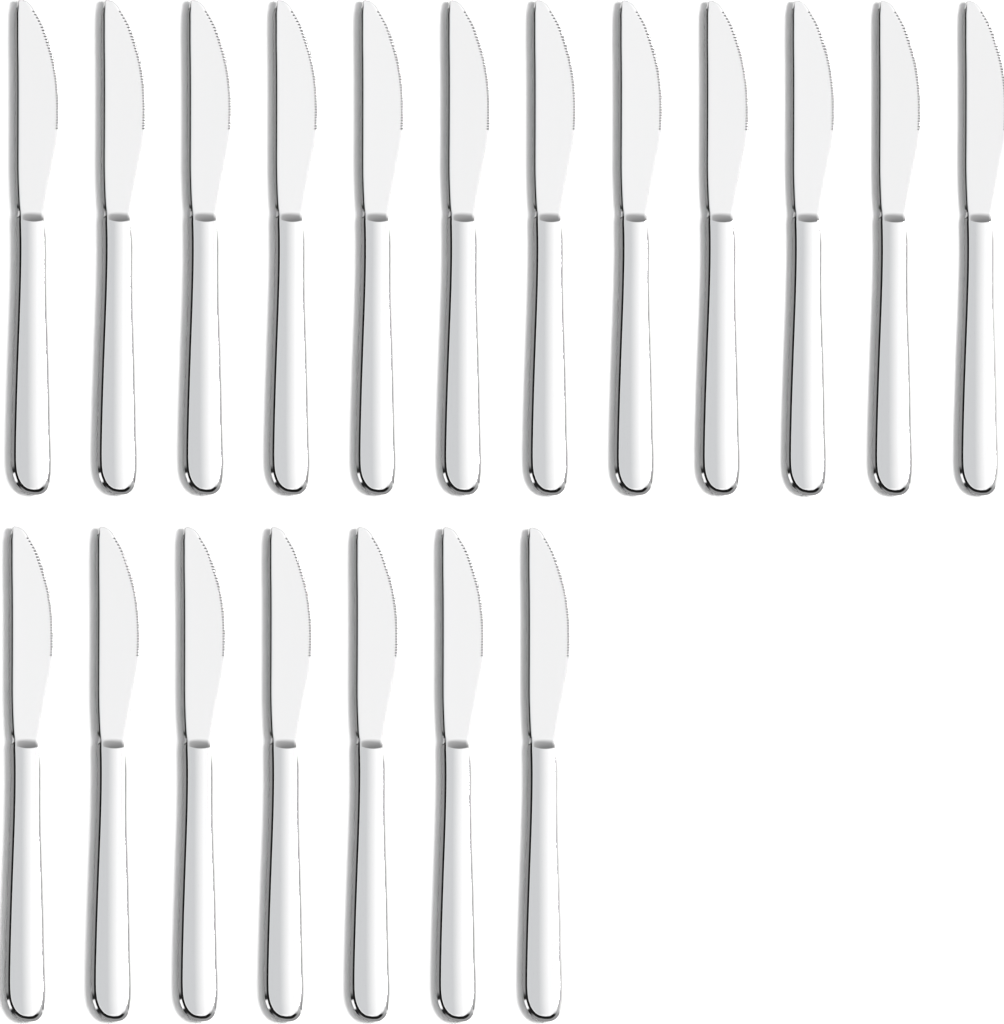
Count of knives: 19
